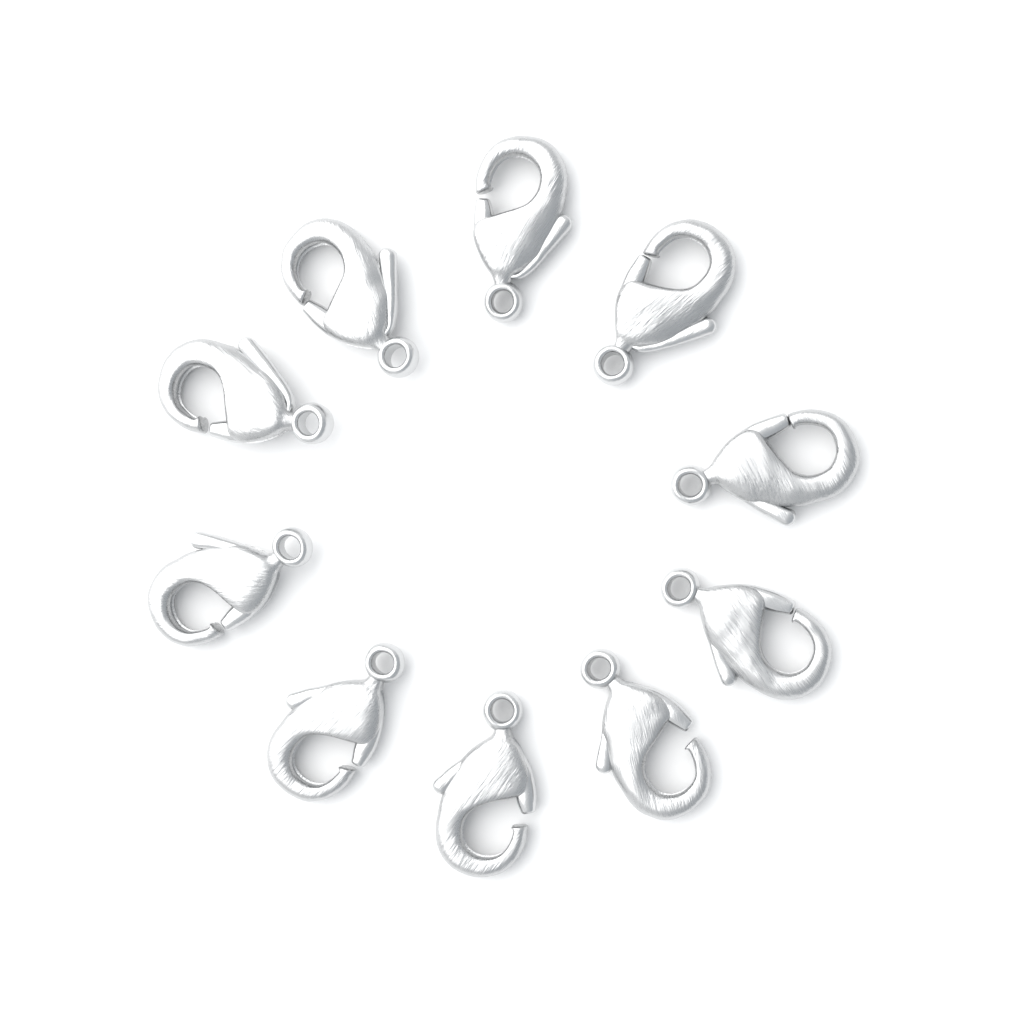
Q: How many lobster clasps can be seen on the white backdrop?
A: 10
